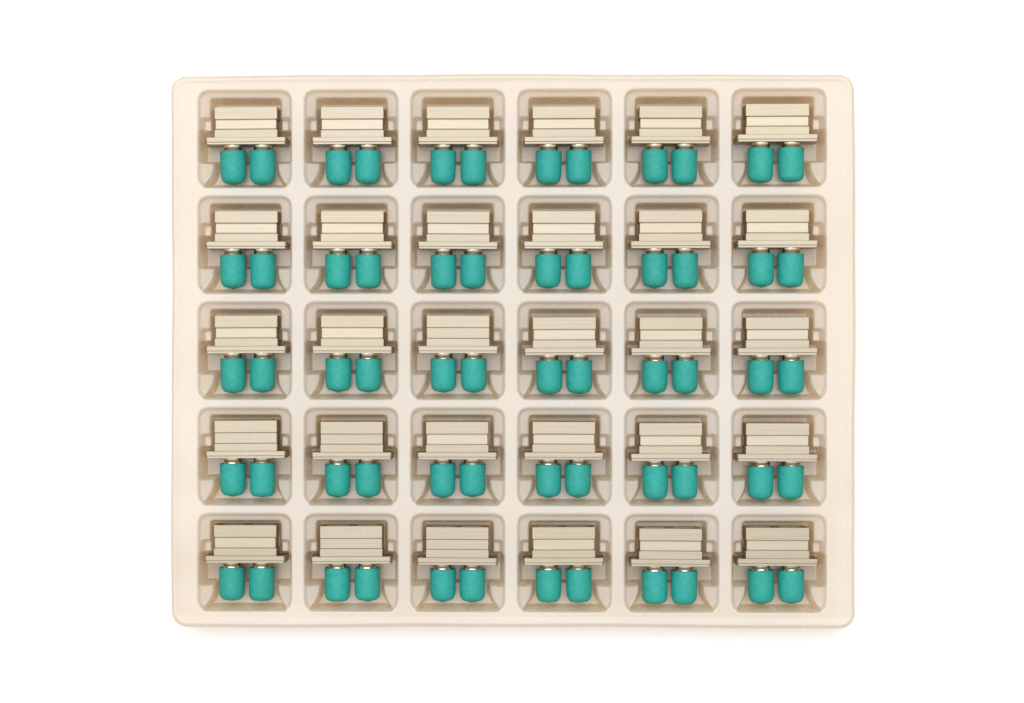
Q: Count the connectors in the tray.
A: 30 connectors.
